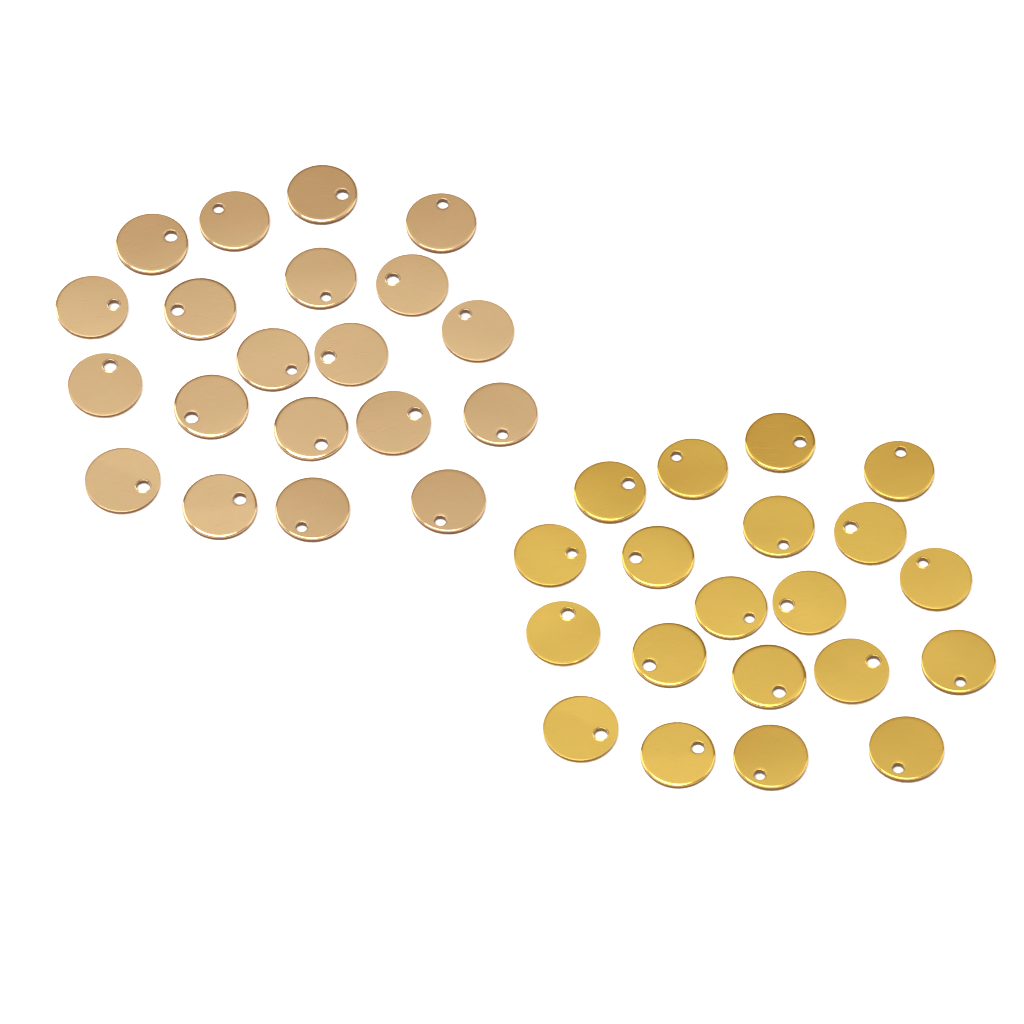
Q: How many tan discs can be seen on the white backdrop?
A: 20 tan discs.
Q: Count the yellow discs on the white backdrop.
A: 20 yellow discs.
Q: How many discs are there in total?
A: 40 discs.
